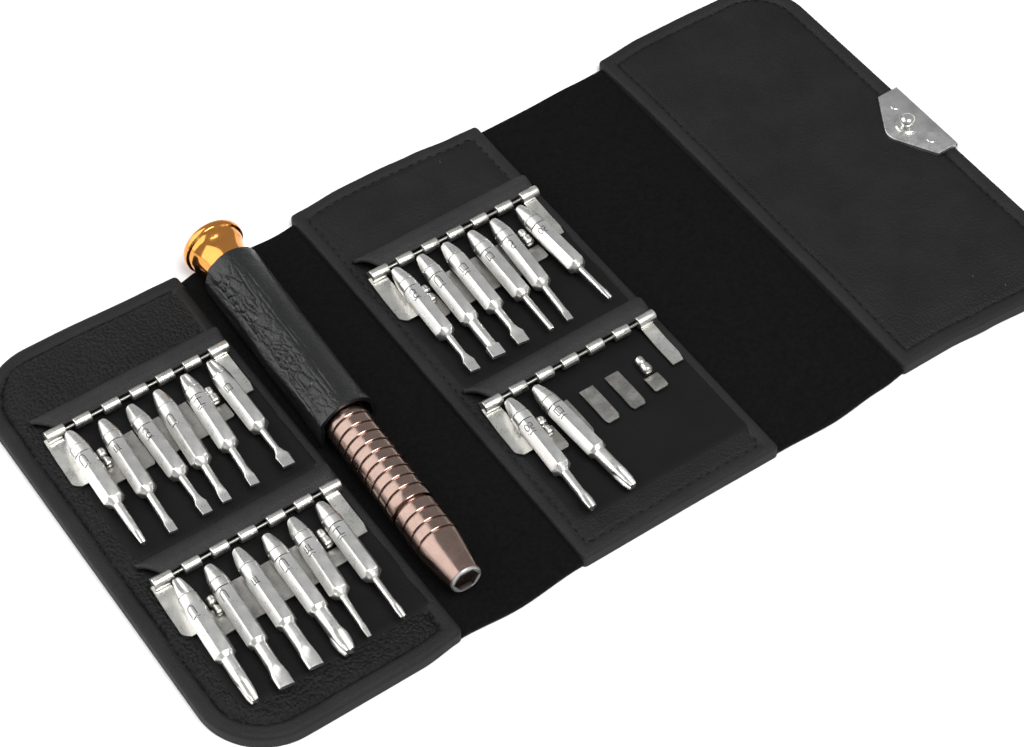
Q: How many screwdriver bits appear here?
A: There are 20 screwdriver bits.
